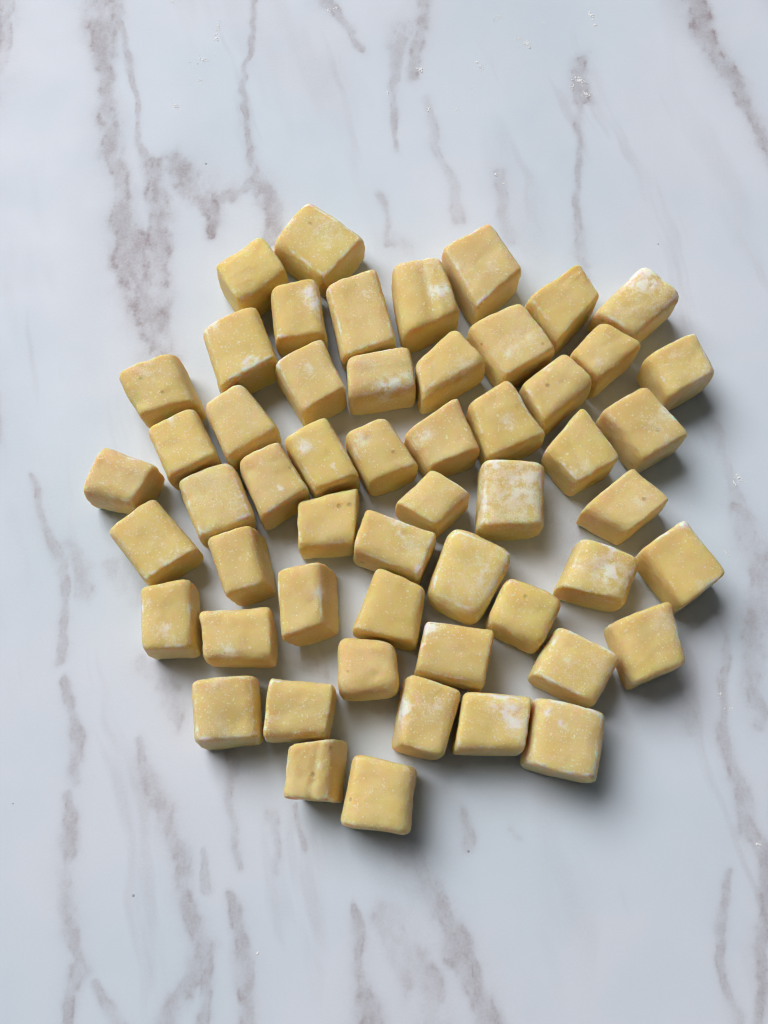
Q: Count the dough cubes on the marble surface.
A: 54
